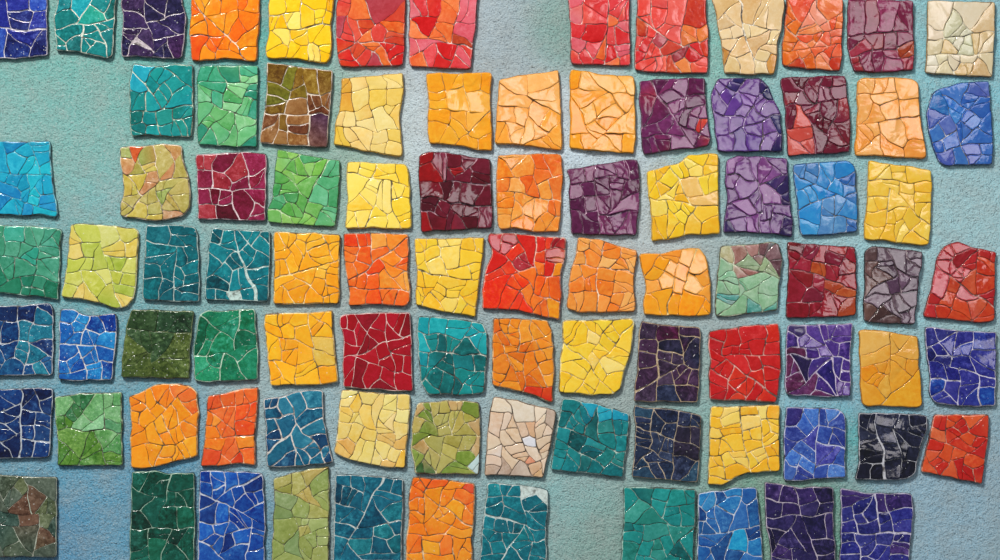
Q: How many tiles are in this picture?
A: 90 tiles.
